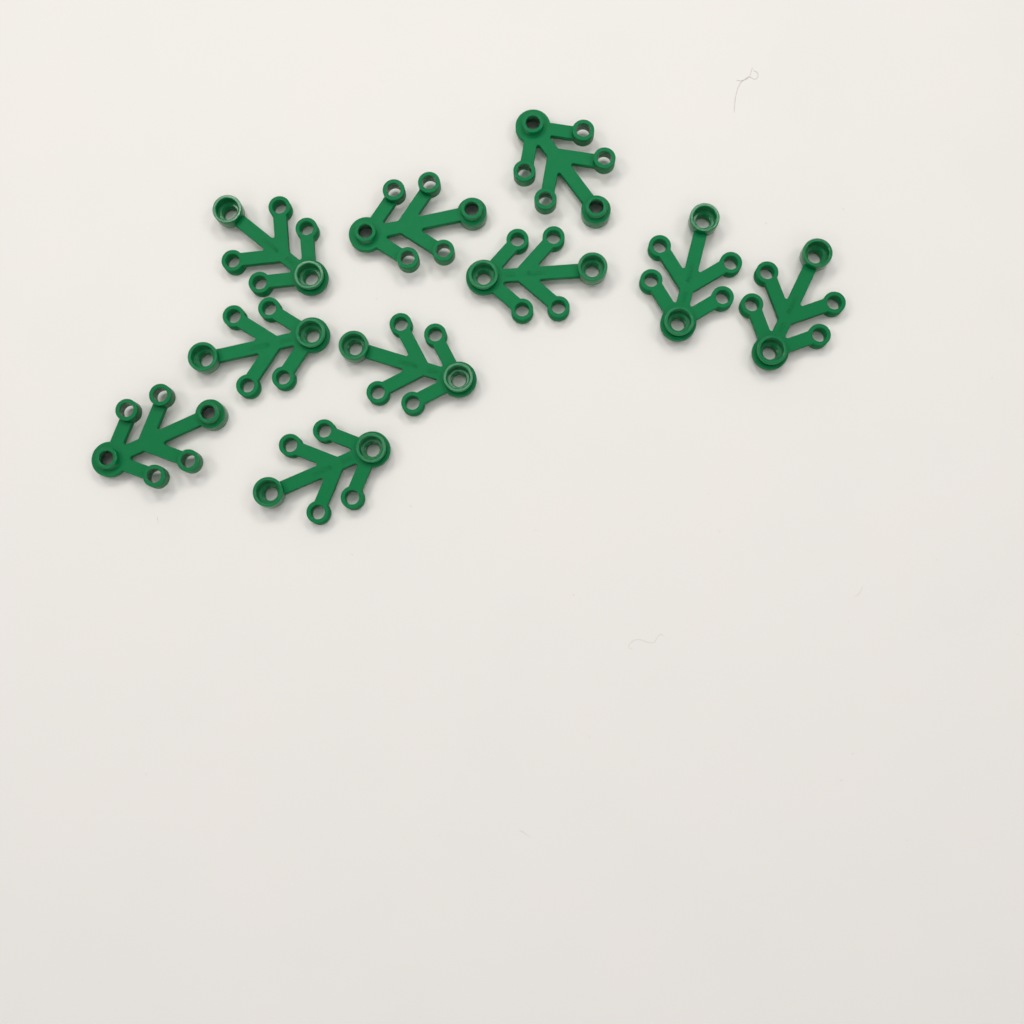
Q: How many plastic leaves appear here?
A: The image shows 10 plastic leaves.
